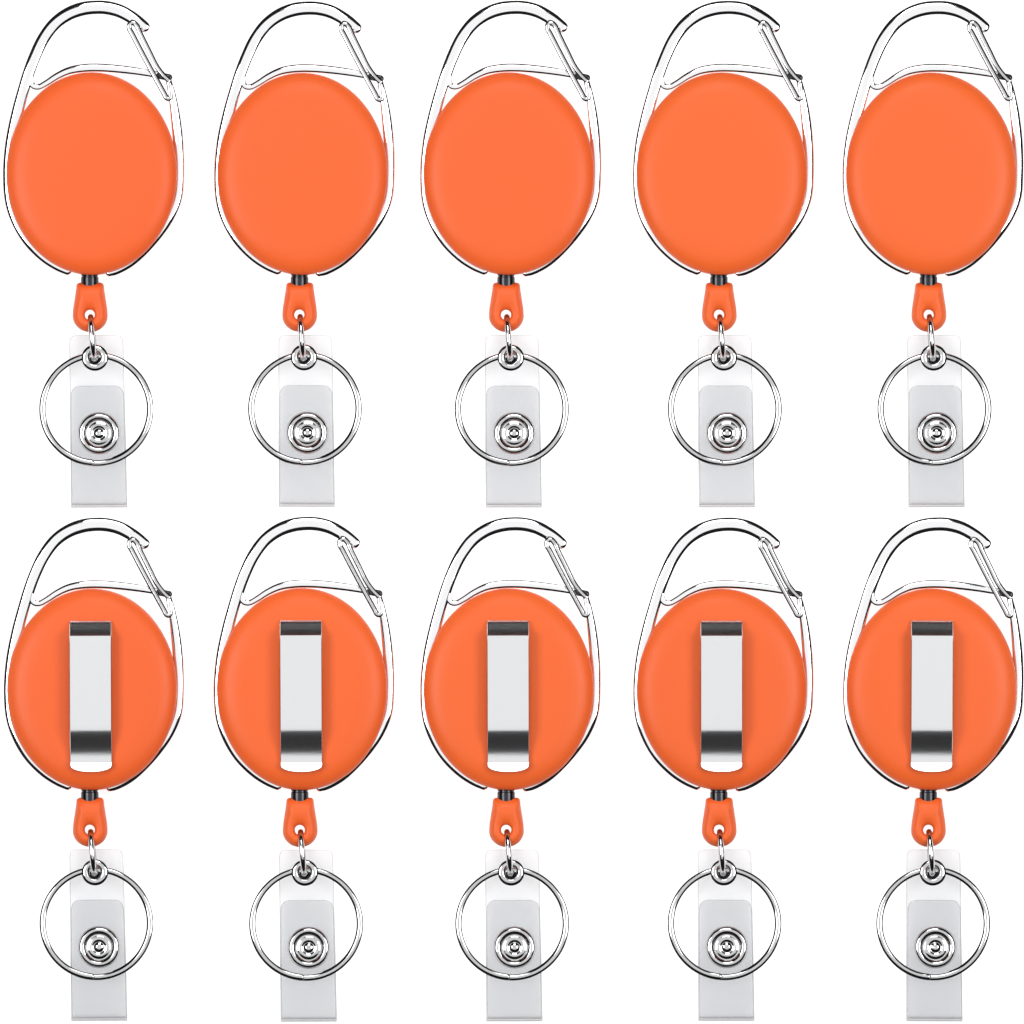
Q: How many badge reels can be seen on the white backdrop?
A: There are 10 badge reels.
